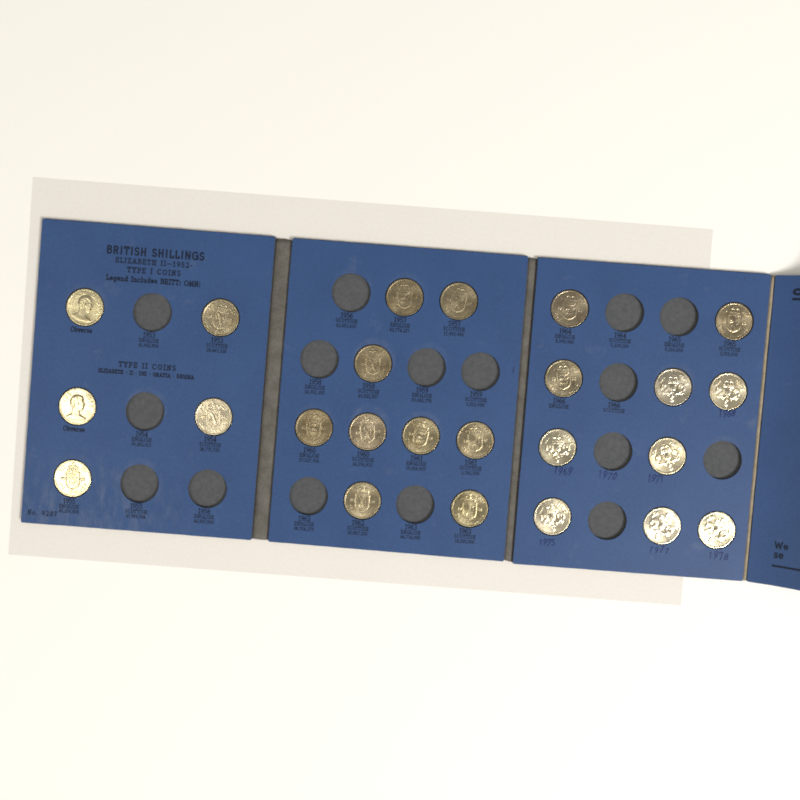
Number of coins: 24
